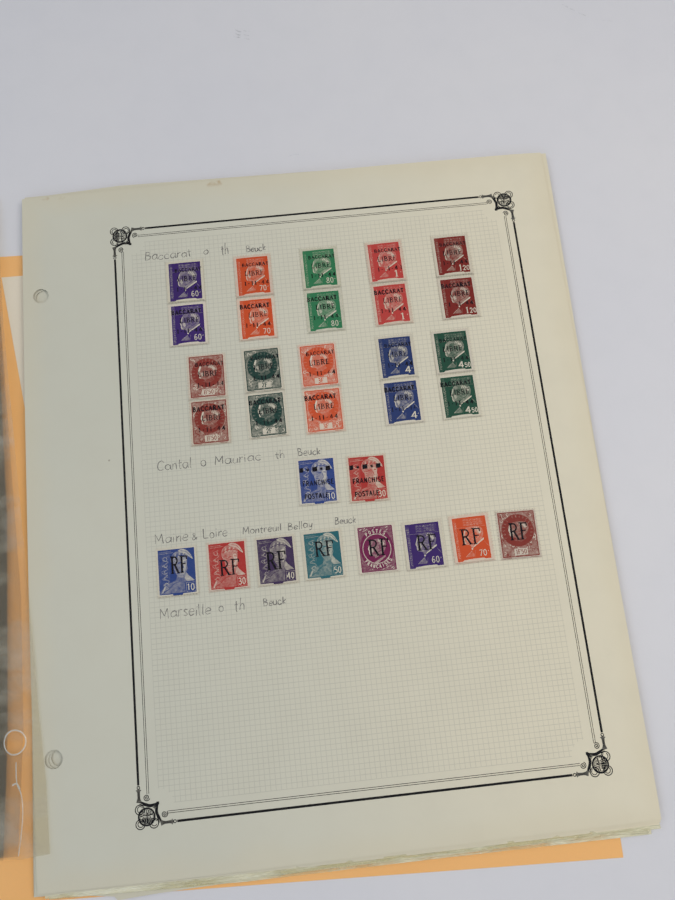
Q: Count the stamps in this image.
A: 30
